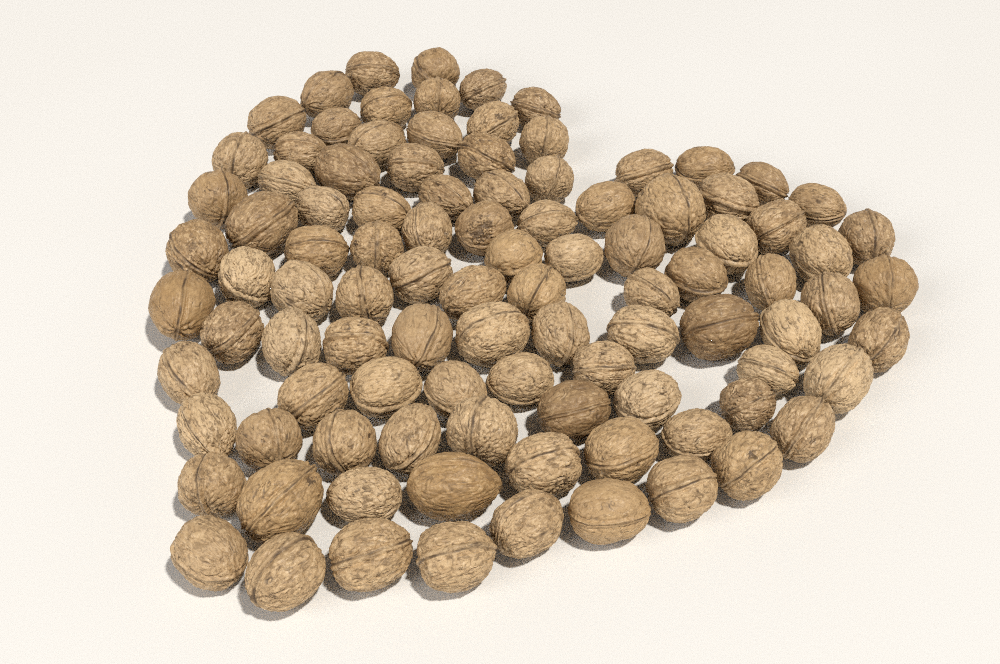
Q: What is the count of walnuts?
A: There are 100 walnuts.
